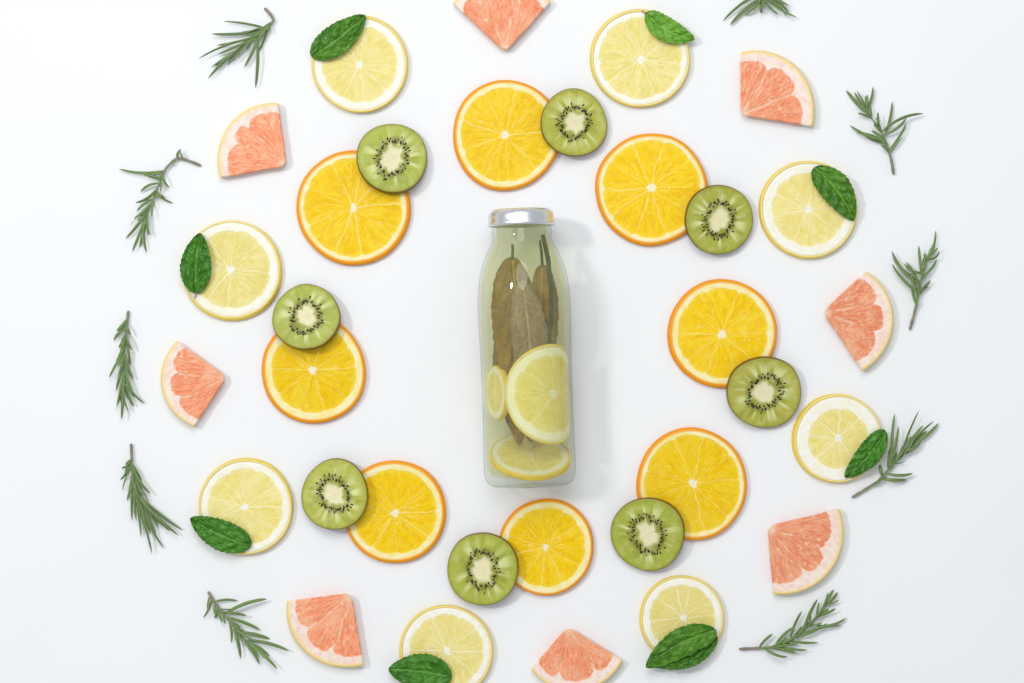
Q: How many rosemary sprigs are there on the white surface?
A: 10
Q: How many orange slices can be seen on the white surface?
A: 8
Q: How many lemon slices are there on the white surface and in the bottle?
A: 11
